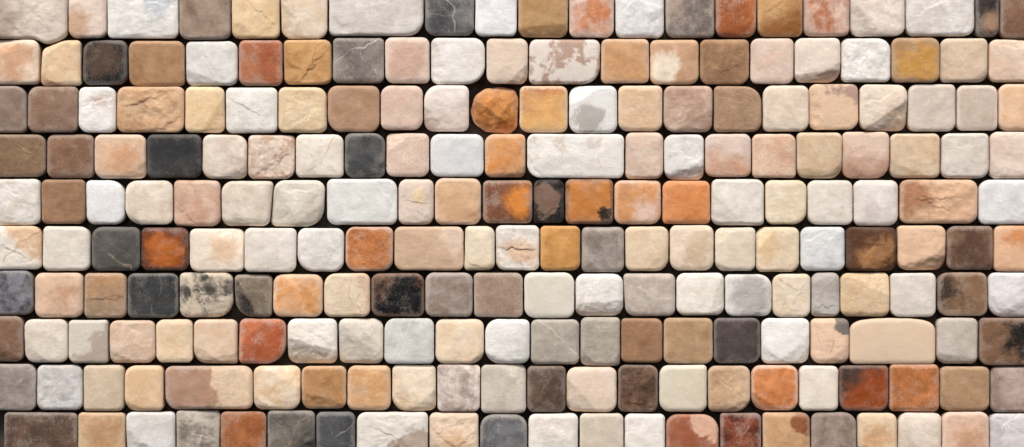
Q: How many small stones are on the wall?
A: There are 200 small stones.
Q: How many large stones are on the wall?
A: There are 14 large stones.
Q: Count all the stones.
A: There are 214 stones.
